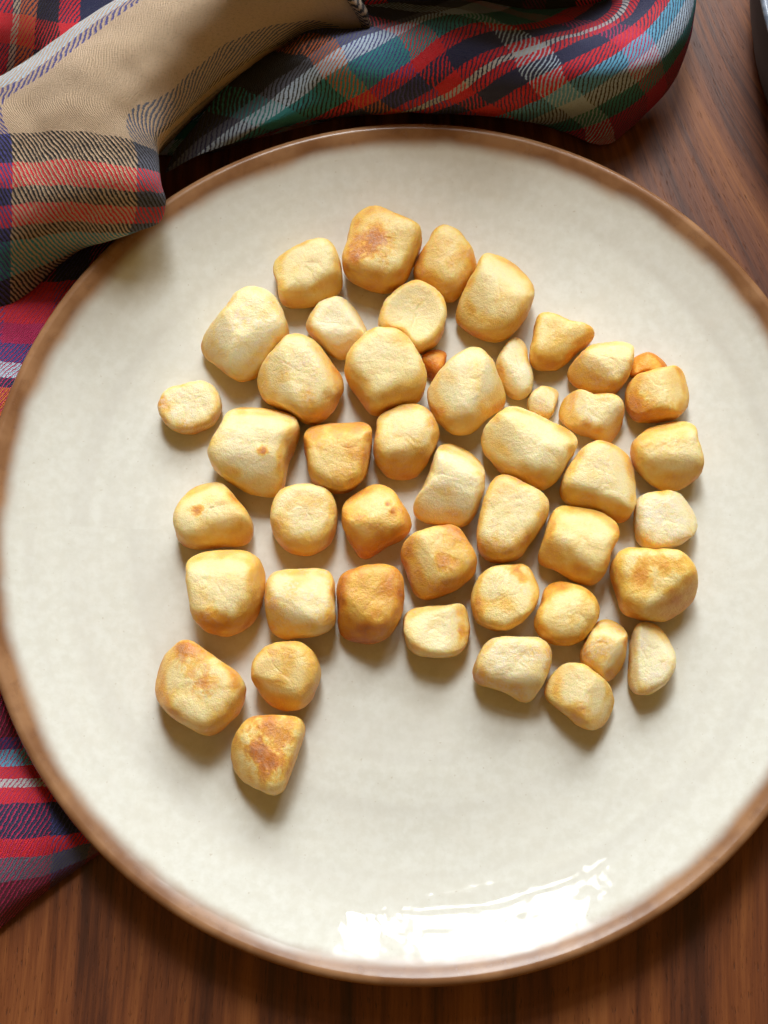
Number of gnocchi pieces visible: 47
